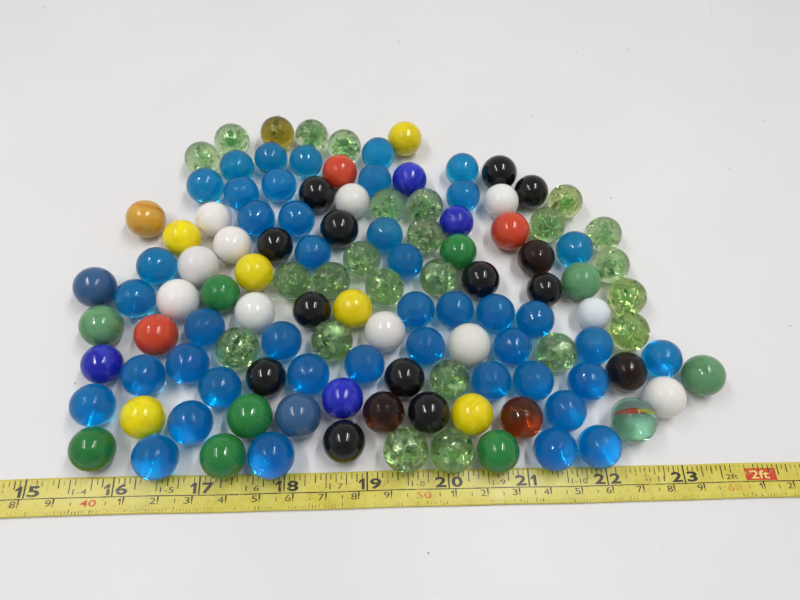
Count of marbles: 121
